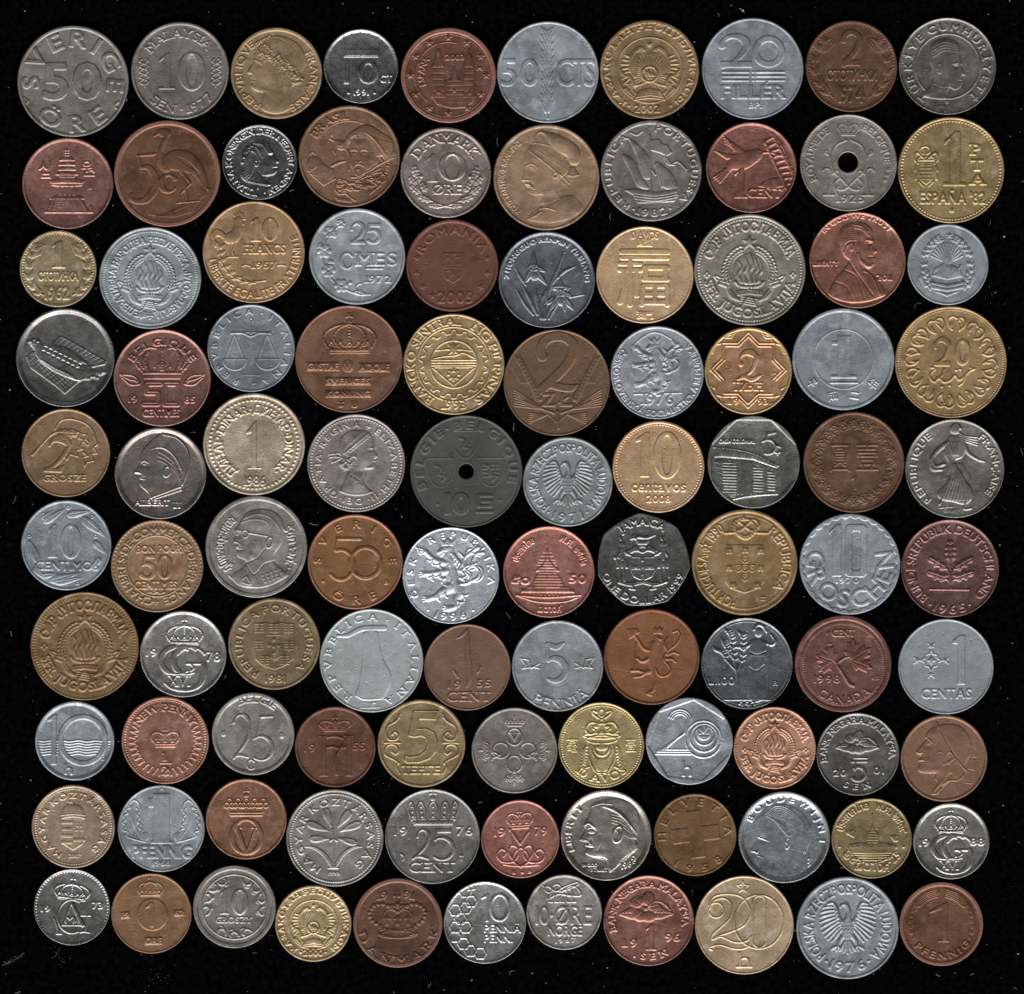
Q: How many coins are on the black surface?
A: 103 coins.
